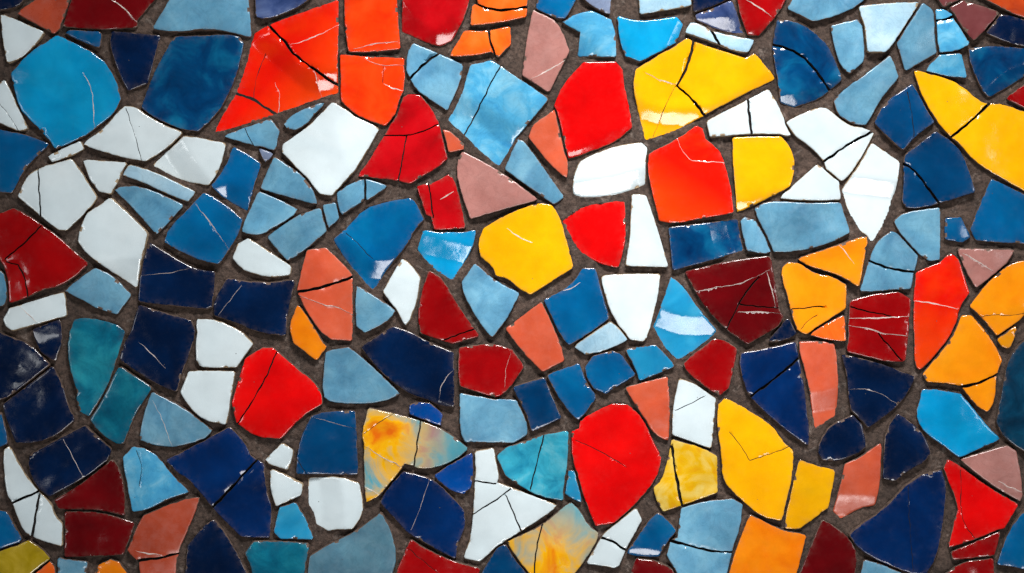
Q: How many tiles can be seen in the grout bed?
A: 199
